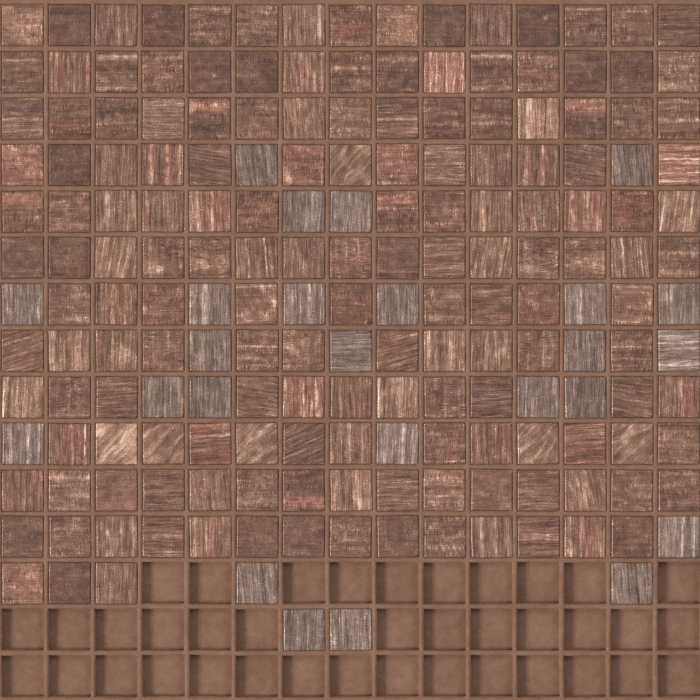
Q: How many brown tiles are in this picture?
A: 162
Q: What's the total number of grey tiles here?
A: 25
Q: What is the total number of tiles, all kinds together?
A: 187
